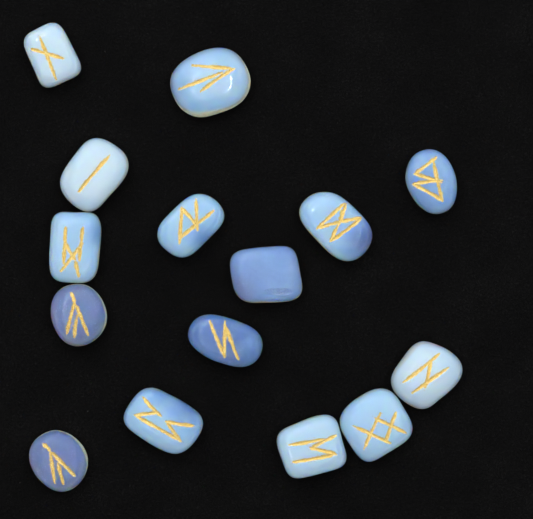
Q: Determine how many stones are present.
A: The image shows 15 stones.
